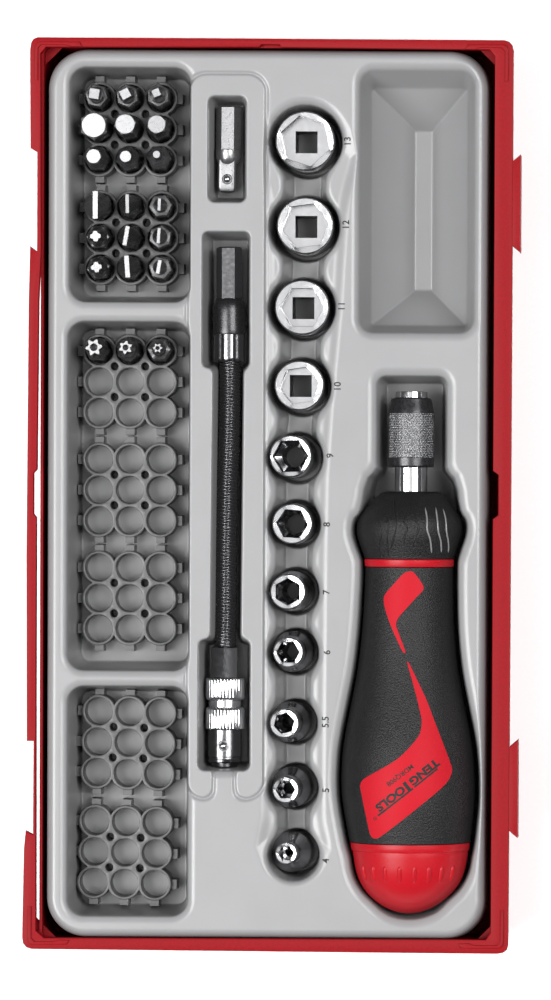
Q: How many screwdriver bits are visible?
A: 21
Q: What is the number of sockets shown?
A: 11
